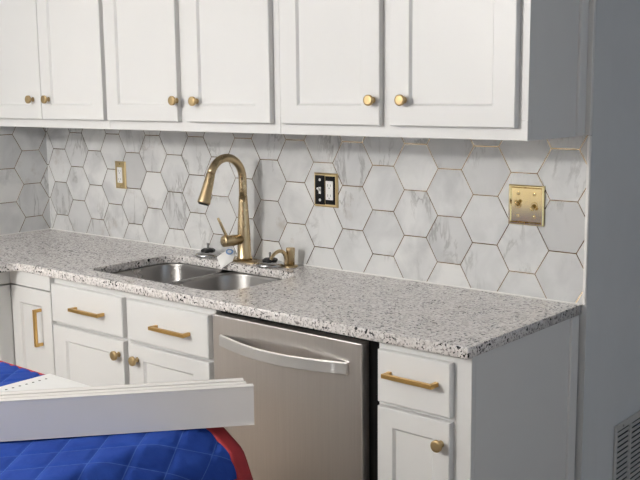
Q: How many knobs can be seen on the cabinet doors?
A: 9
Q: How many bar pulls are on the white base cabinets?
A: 4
